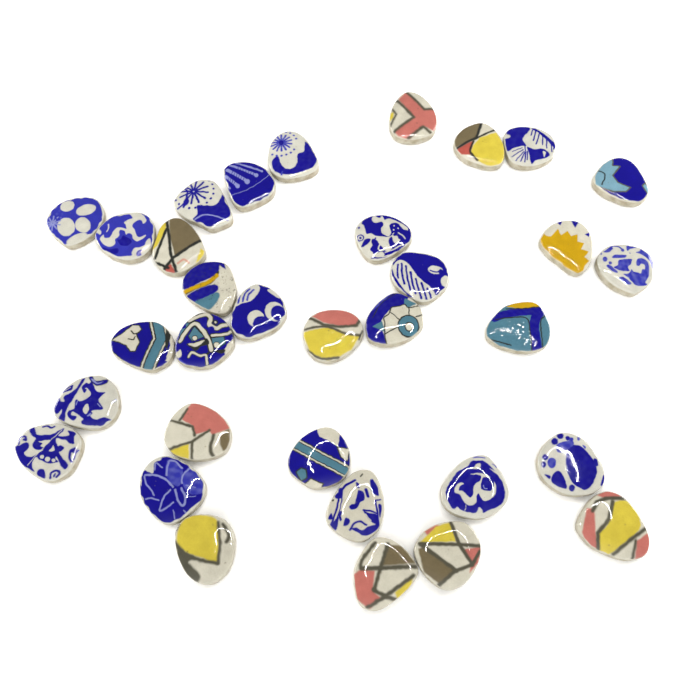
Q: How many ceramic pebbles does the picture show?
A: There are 33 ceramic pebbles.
